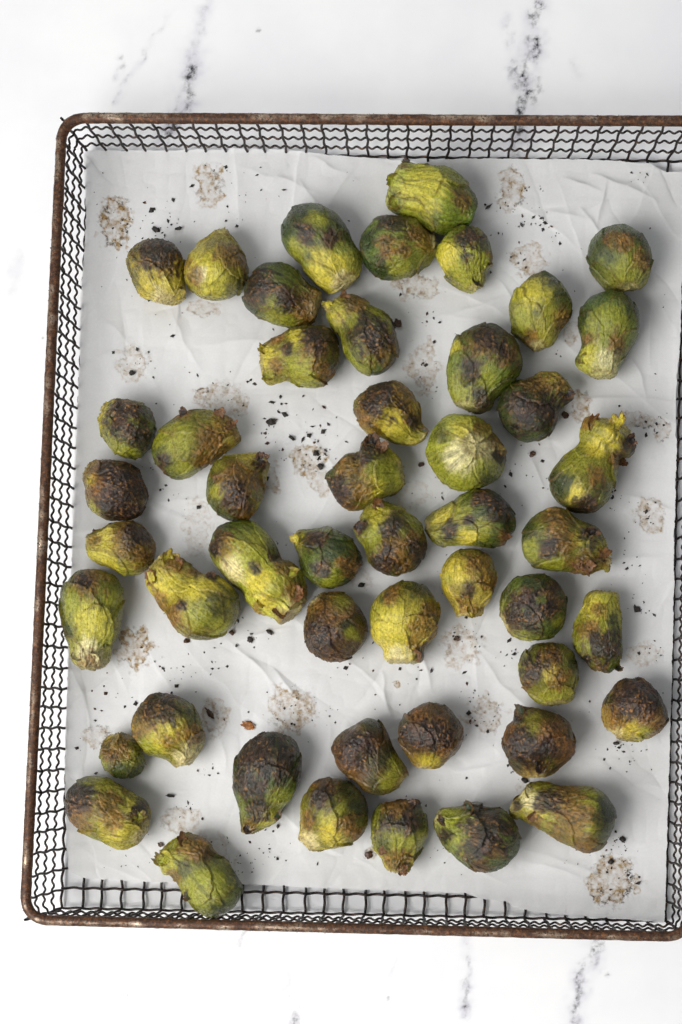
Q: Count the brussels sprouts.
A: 49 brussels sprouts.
